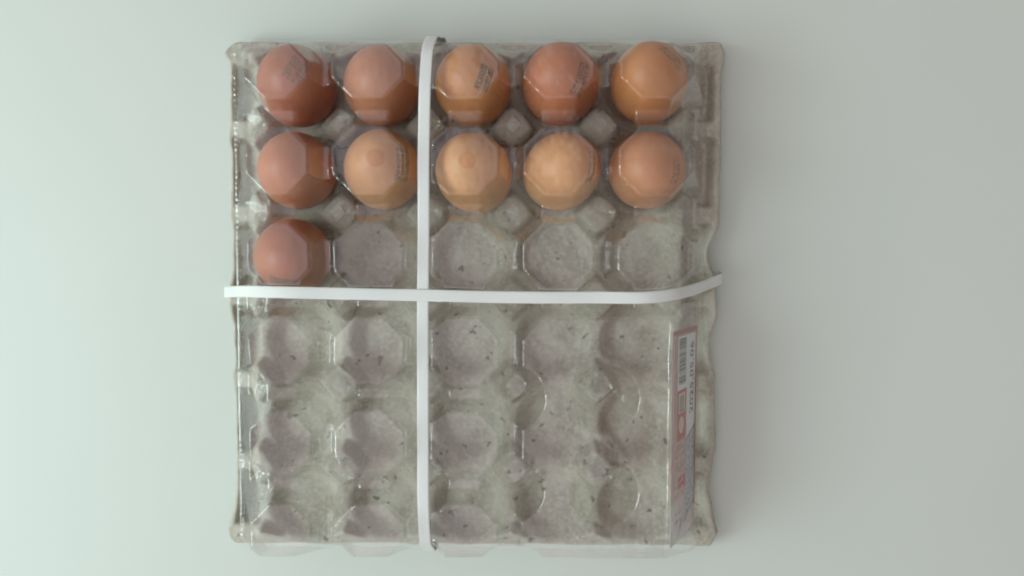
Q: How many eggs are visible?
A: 11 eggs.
